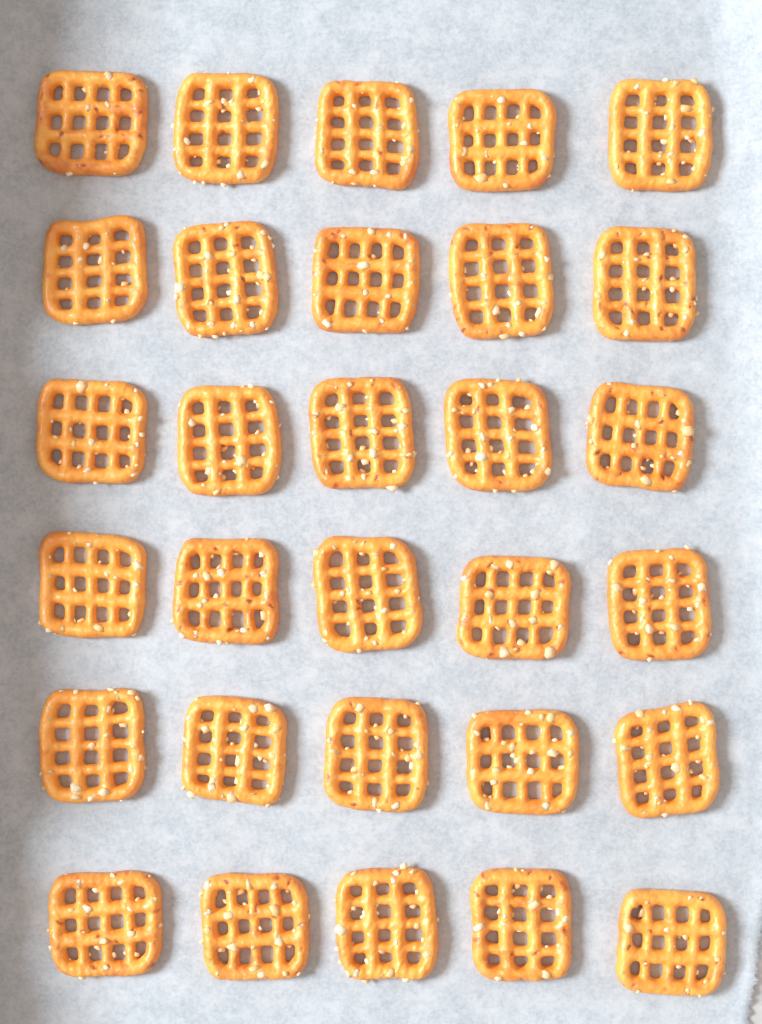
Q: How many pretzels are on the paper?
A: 30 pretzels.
